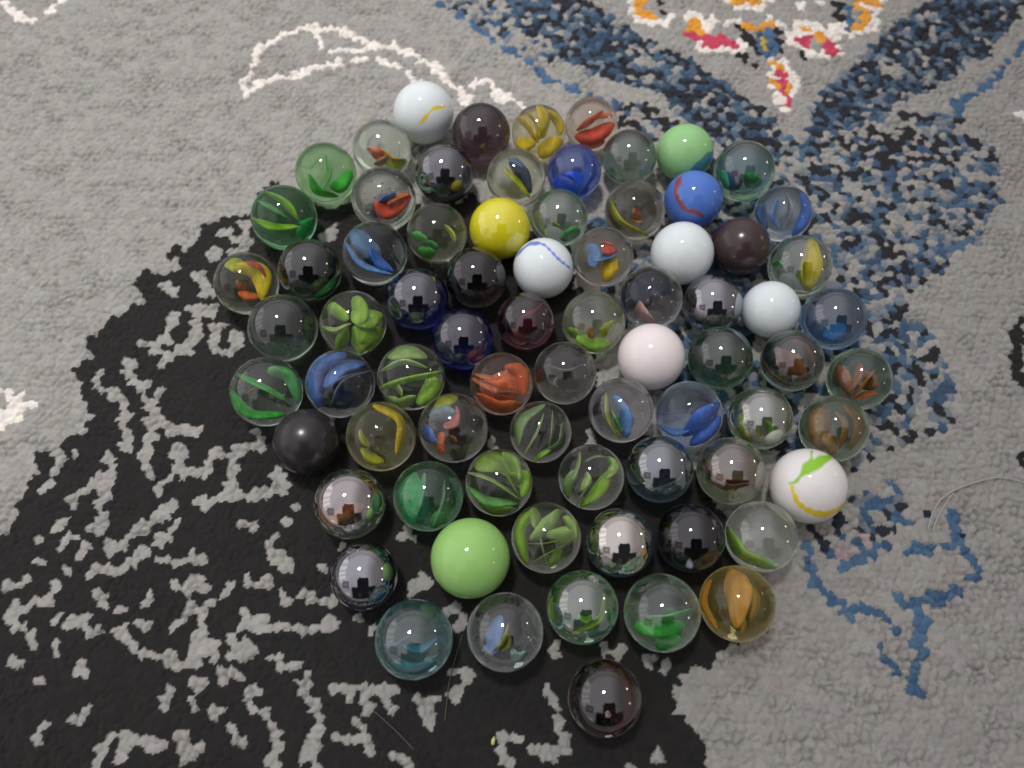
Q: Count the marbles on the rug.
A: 75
